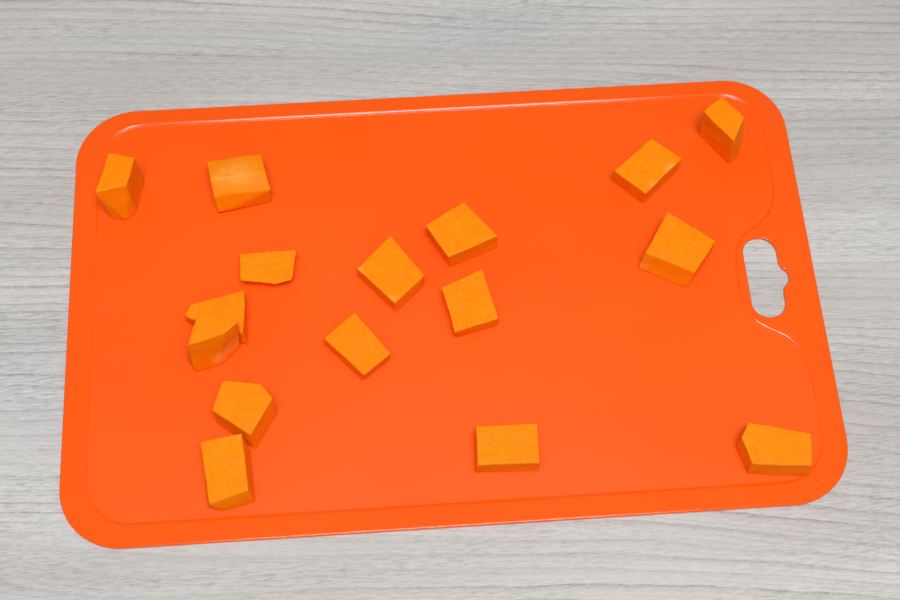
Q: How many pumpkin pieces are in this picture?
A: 16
